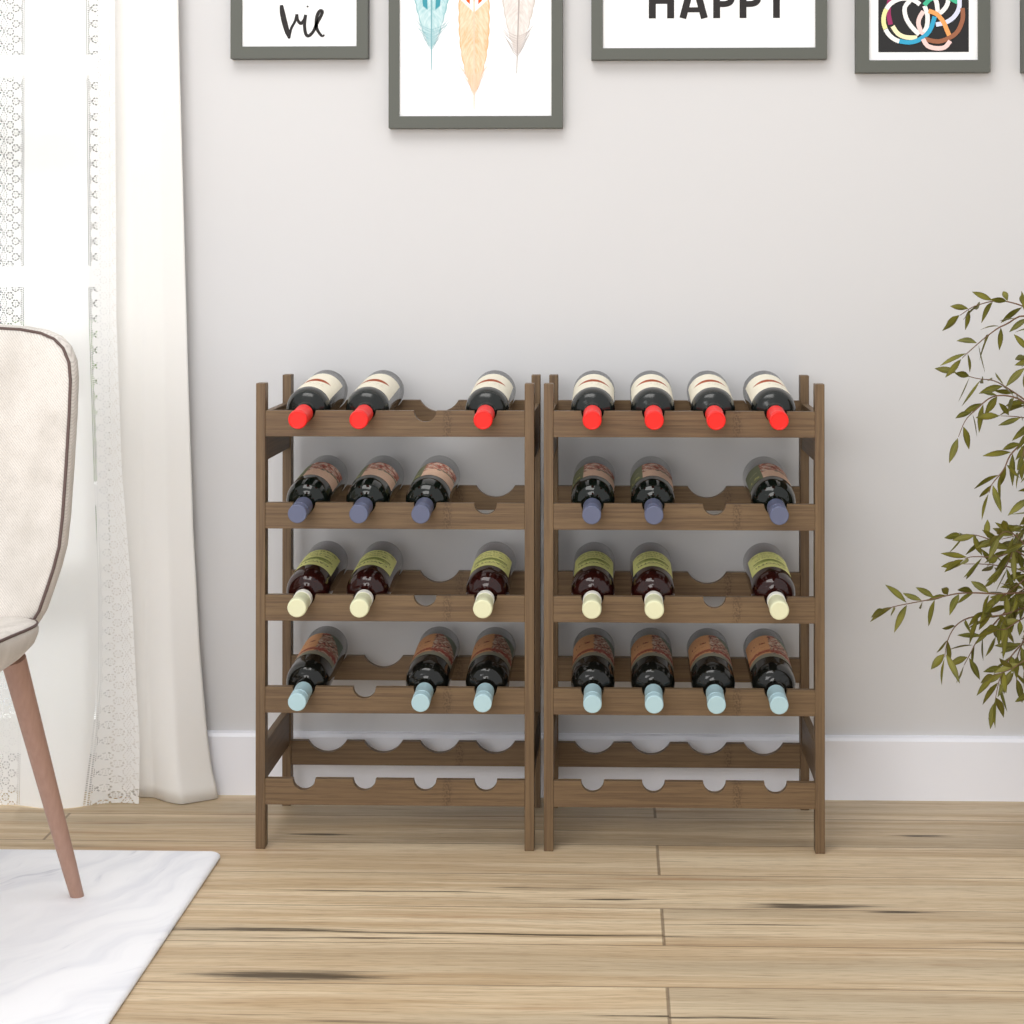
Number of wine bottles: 26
